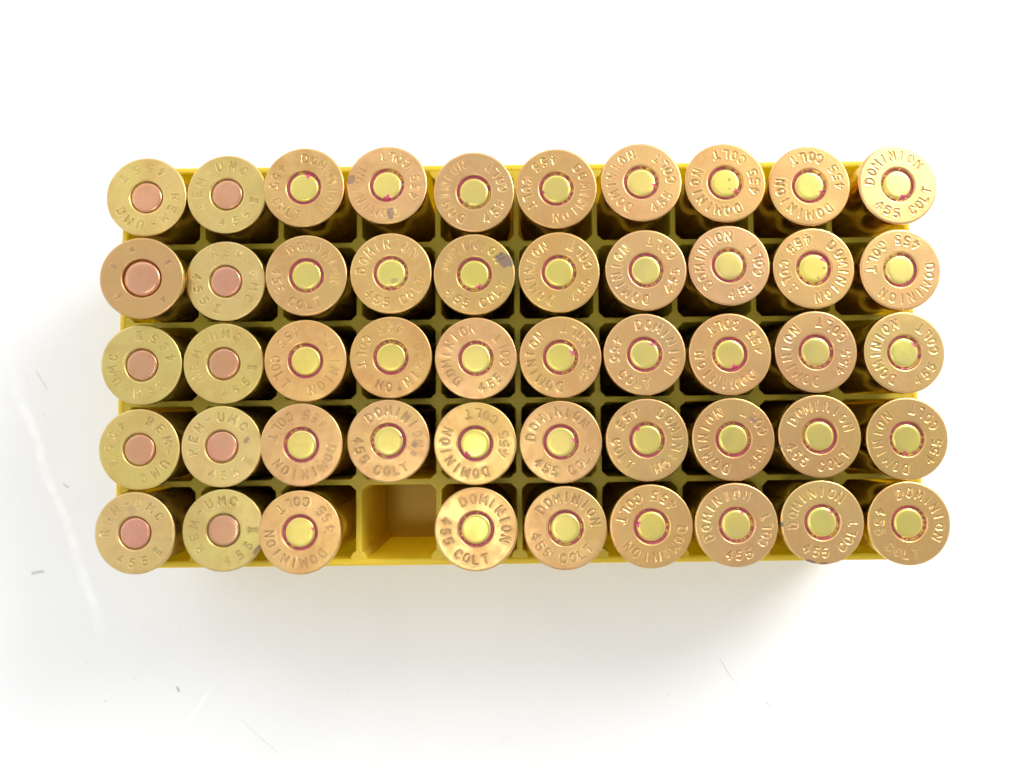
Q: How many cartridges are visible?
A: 49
